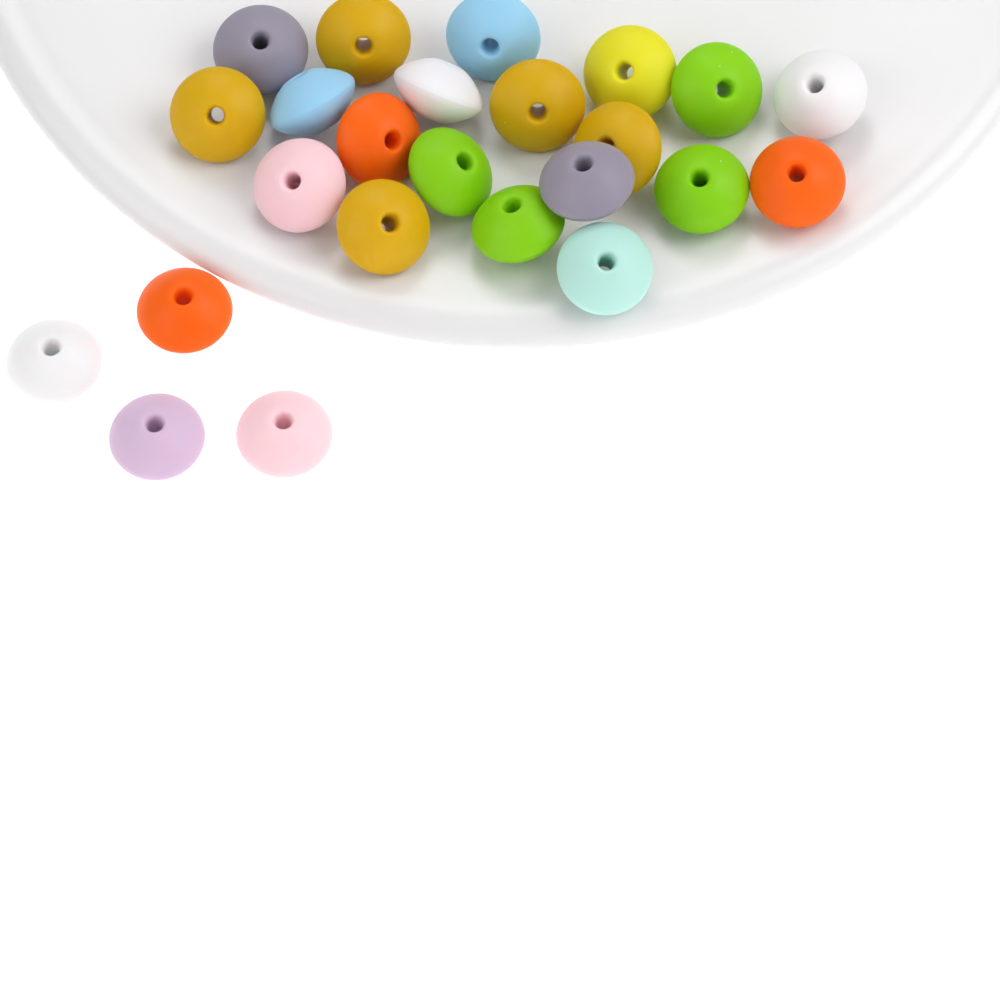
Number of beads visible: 24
